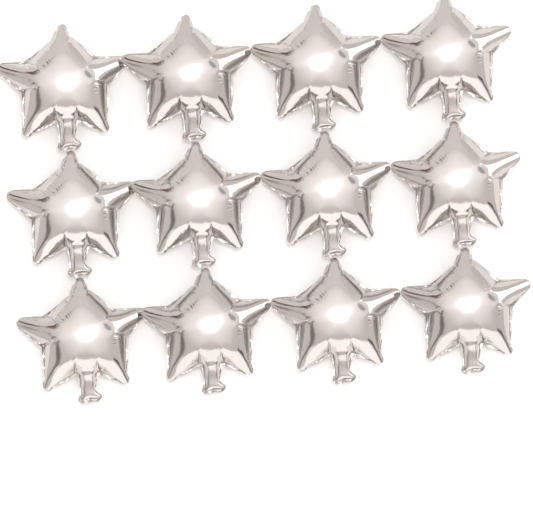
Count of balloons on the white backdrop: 12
